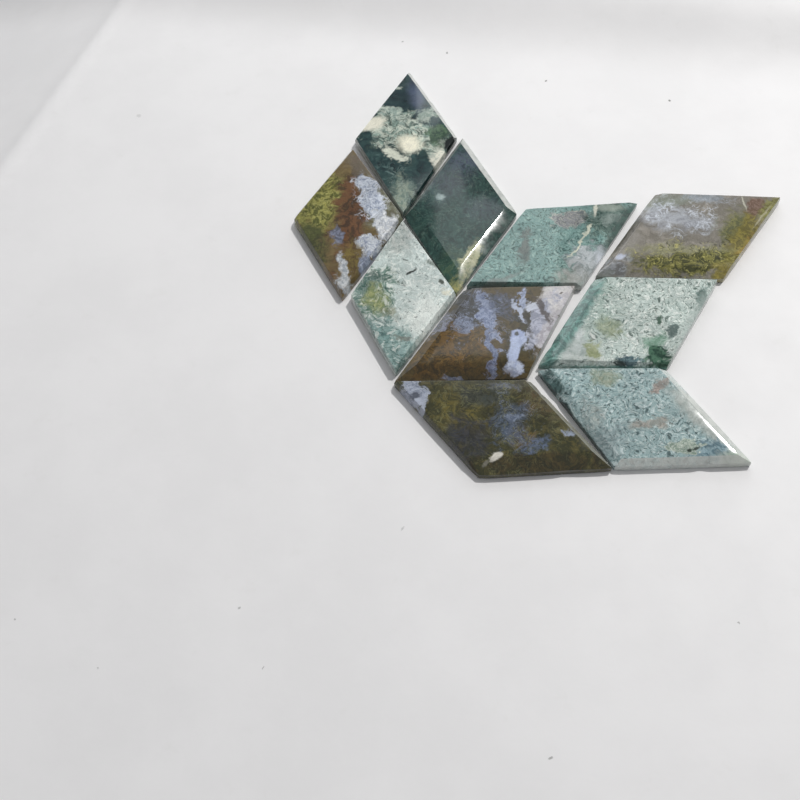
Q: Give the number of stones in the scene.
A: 10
